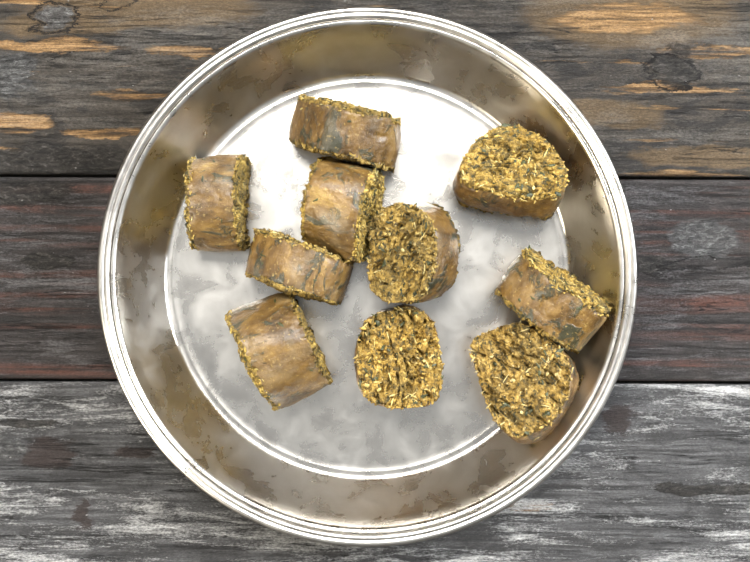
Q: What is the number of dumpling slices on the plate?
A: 10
